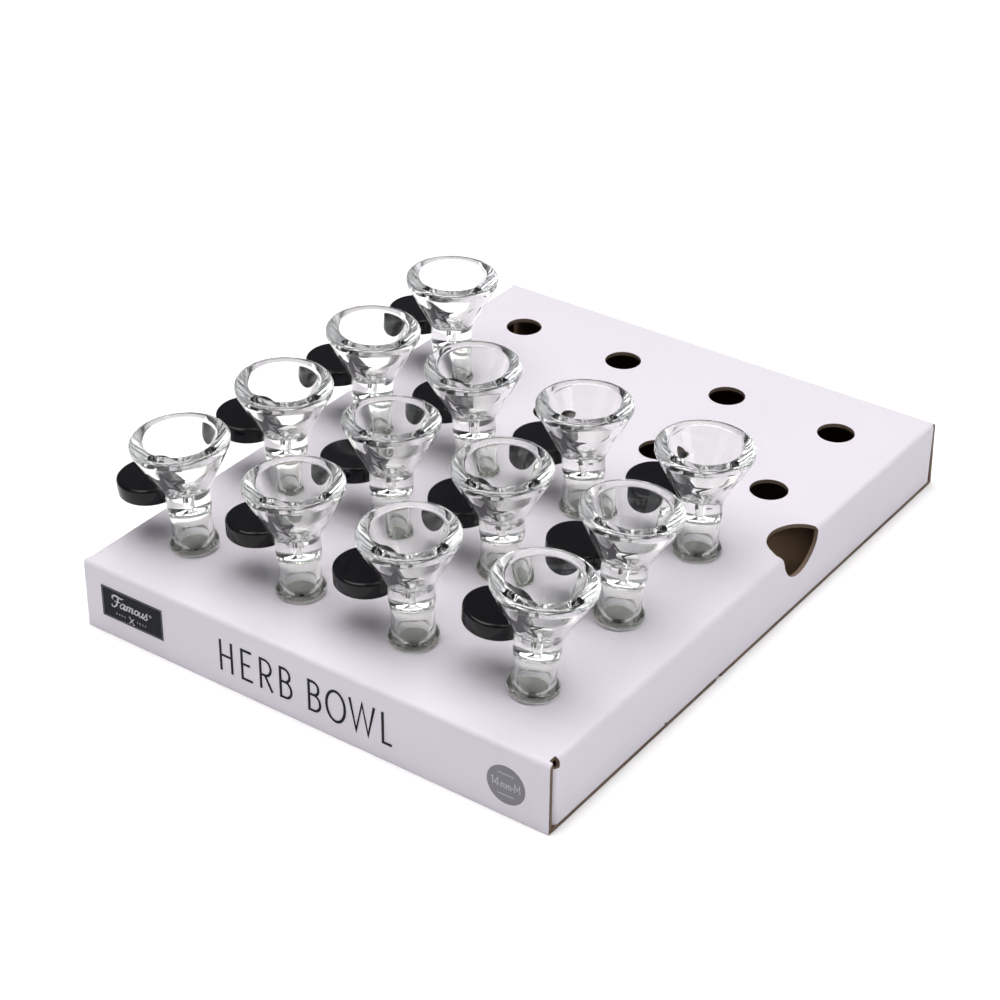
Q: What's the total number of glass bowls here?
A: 13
